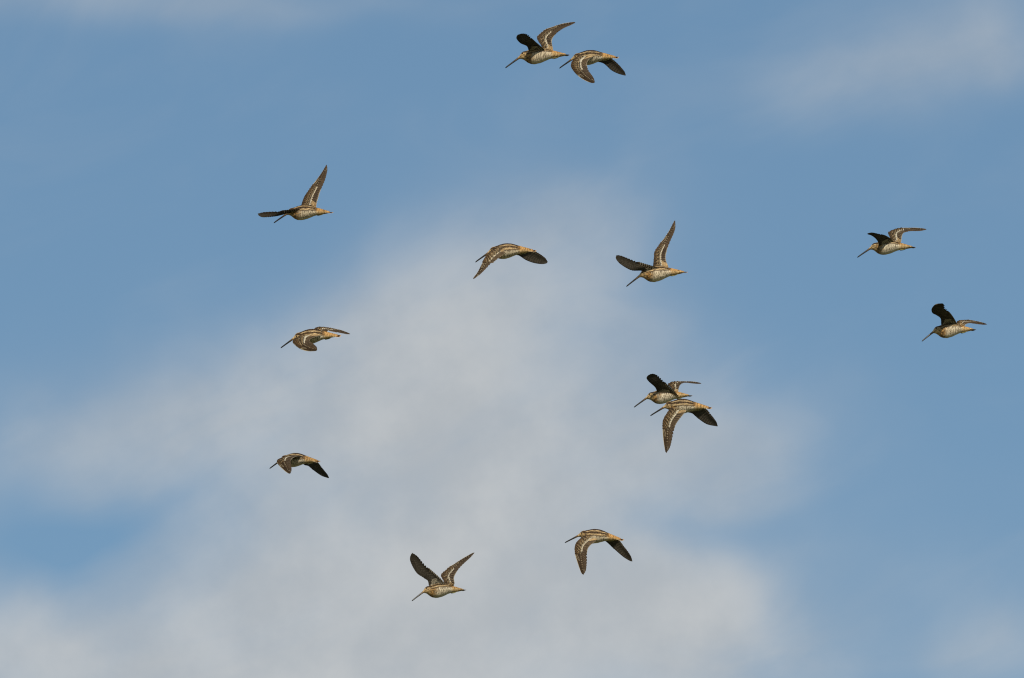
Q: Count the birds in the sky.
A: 13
